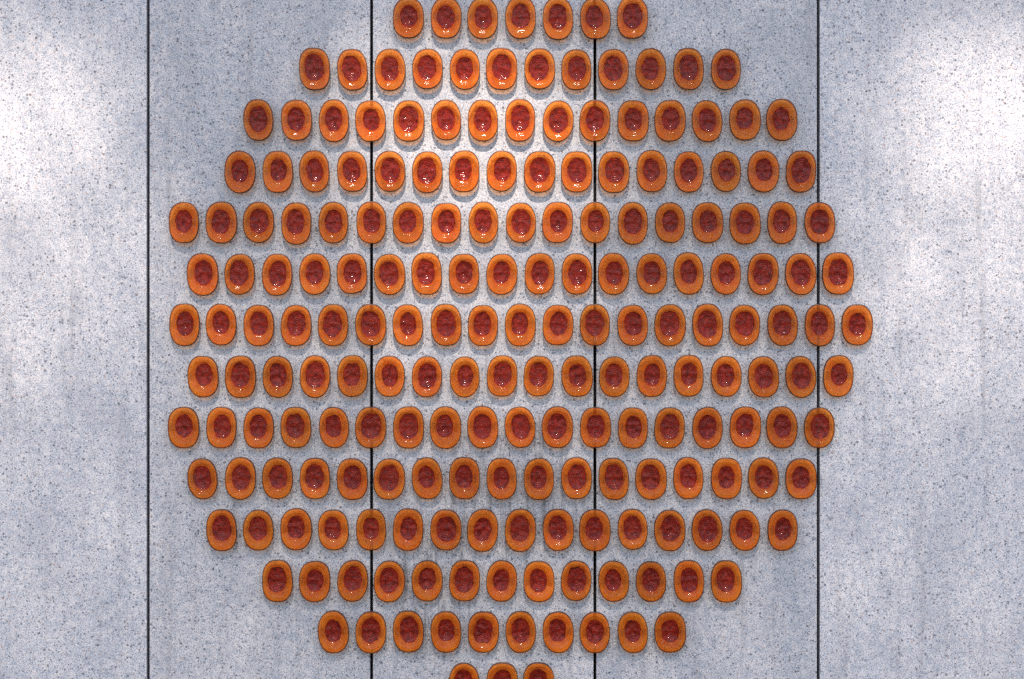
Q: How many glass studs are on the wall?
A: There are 200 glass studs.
